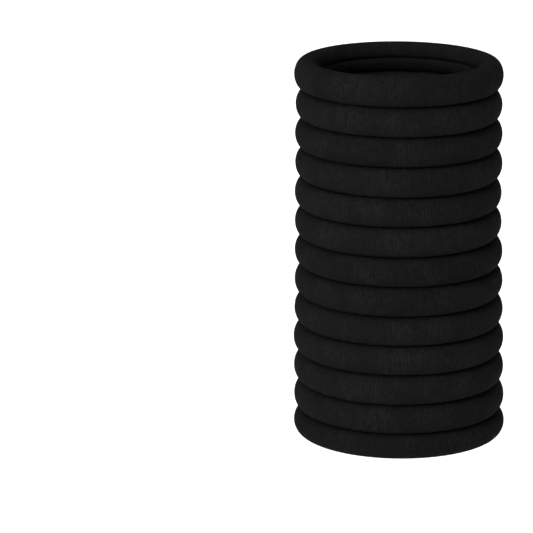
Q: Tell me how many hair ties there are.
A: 13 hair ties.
